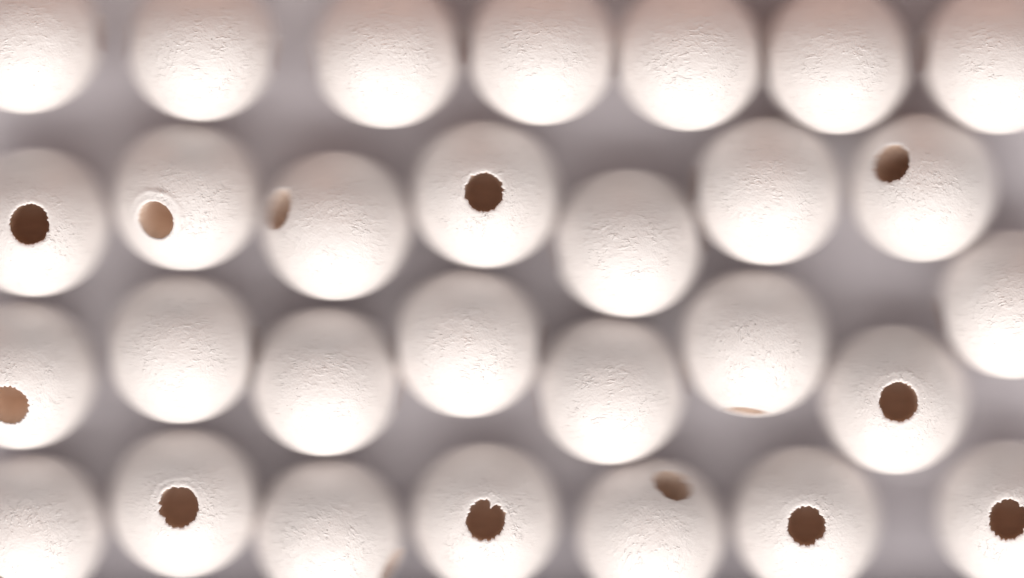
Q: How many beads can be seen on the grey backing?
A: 29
